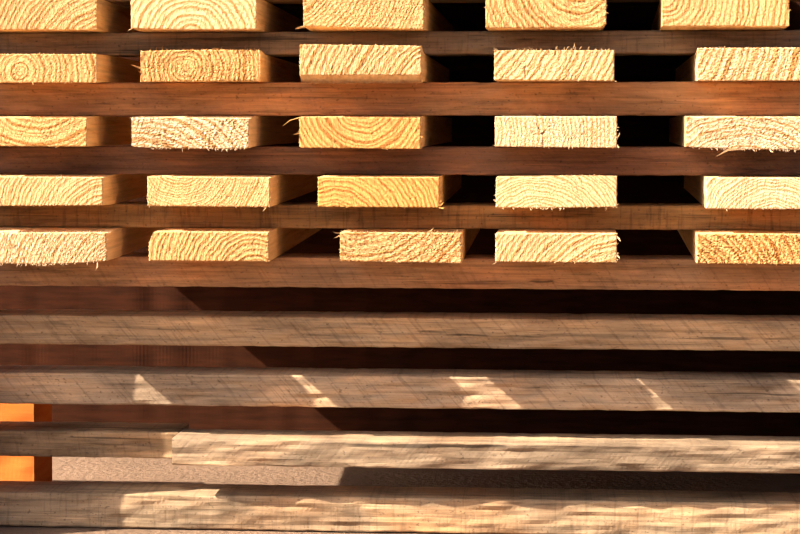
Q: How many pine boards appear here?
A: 25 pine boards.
